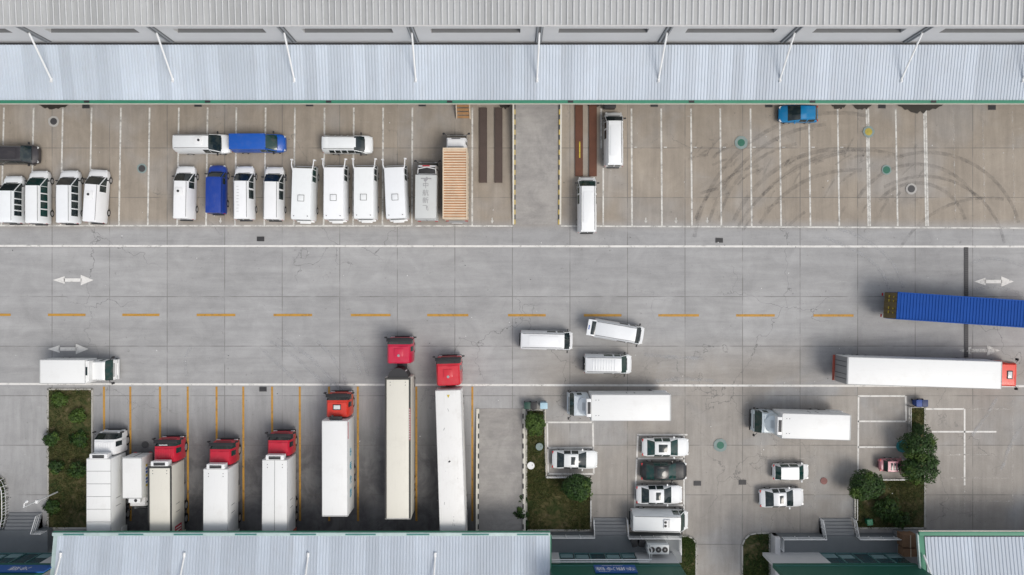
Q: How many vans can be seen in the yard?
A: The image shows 22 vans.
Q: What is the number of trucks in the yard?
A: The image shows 15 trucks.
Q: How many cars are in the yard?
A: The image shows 8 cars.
